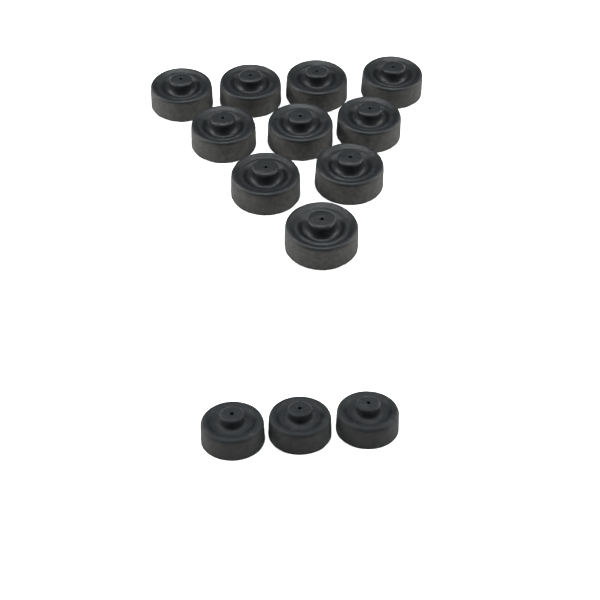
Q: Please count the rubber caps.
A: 13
